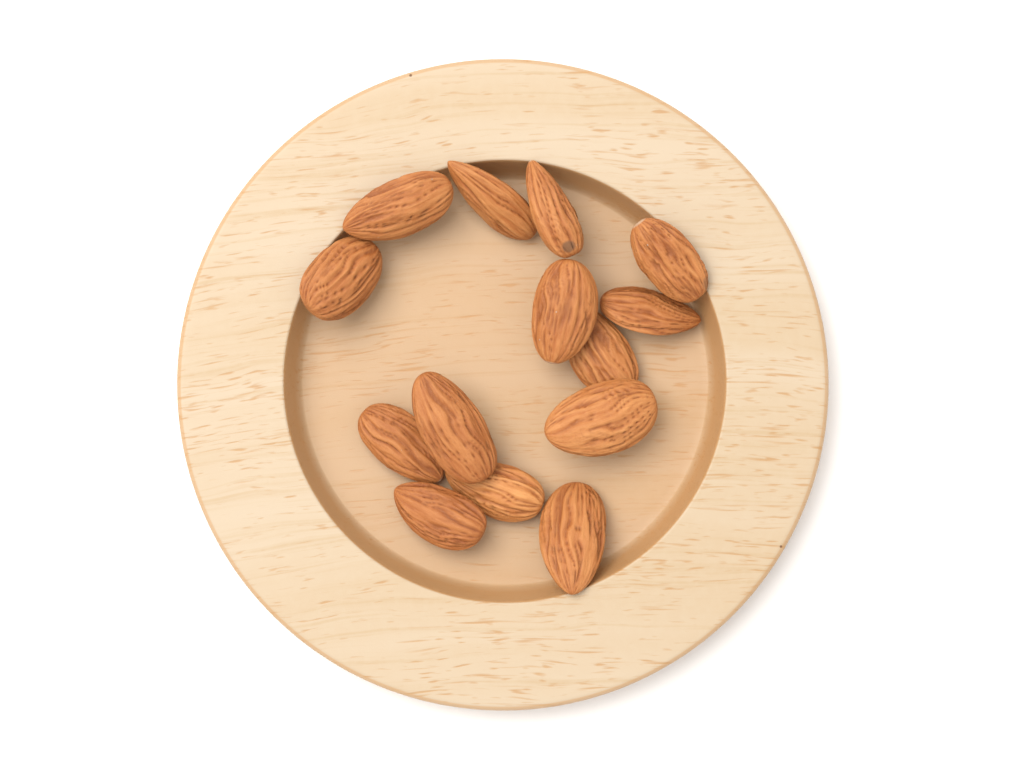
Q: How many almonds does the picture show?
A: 14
